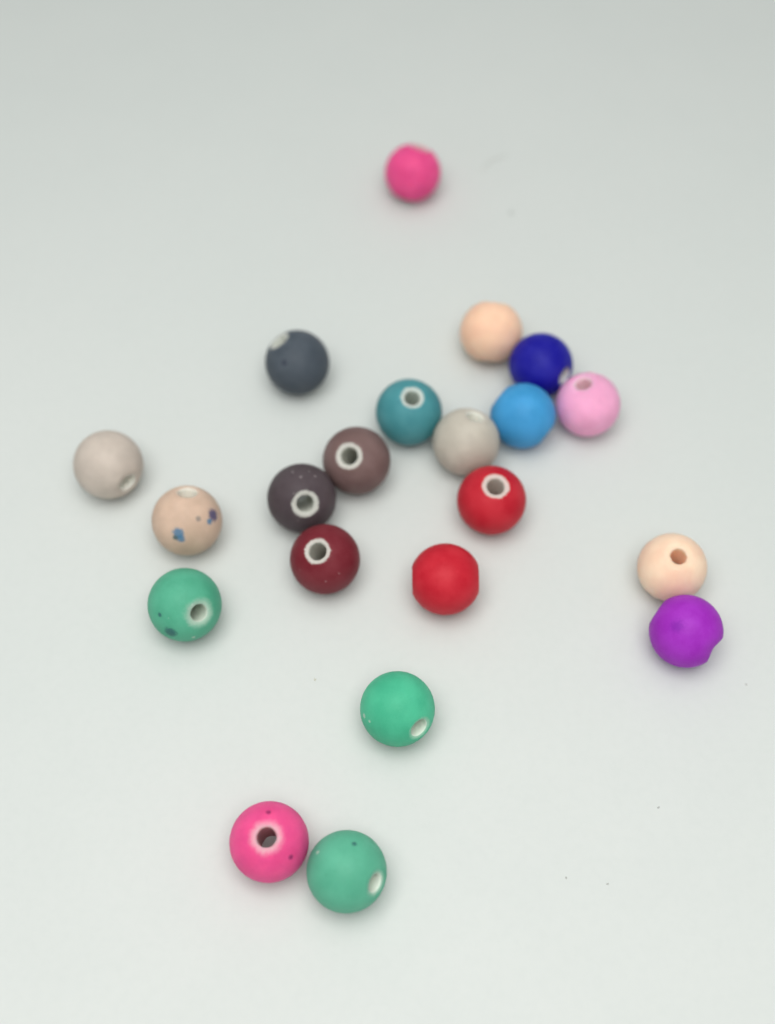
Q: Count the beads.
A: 21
